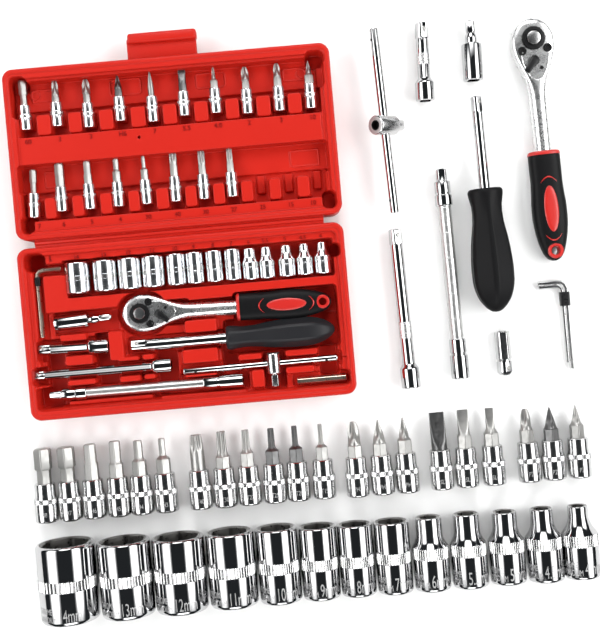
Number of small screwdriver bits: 18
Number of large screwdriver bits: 21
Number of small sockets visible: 13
